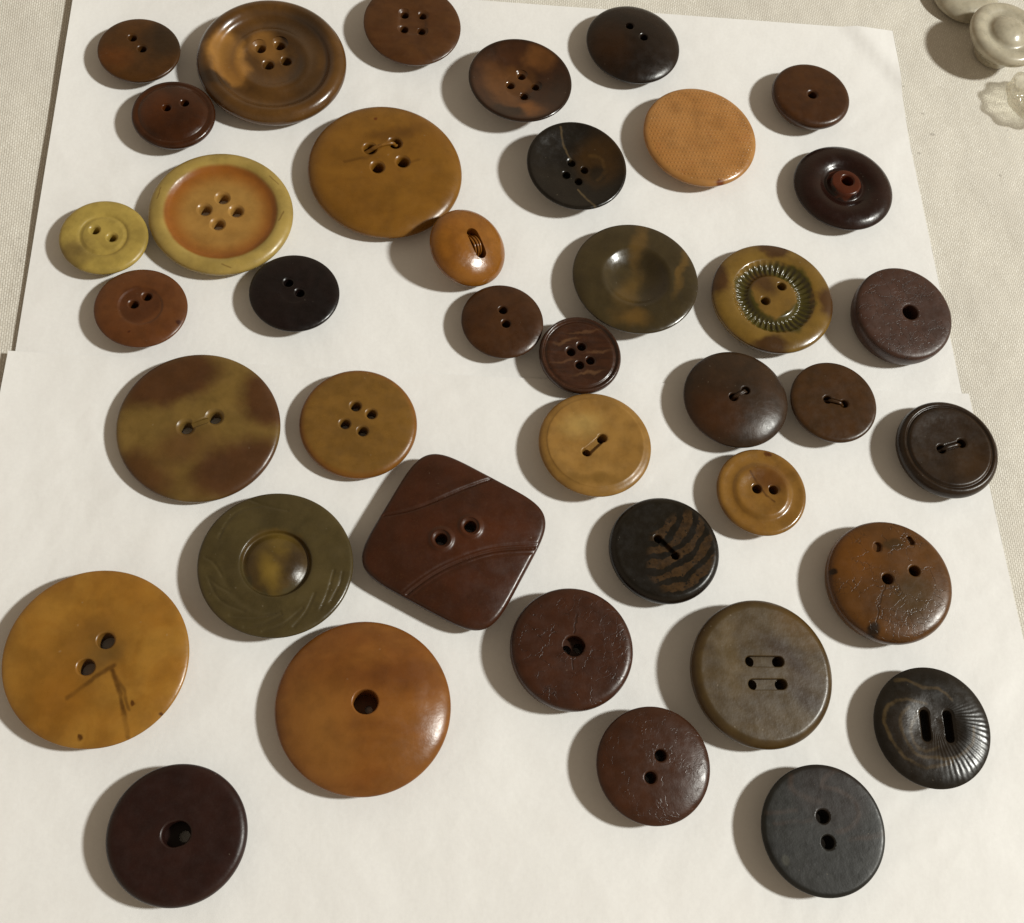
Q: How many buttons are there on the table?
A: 43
